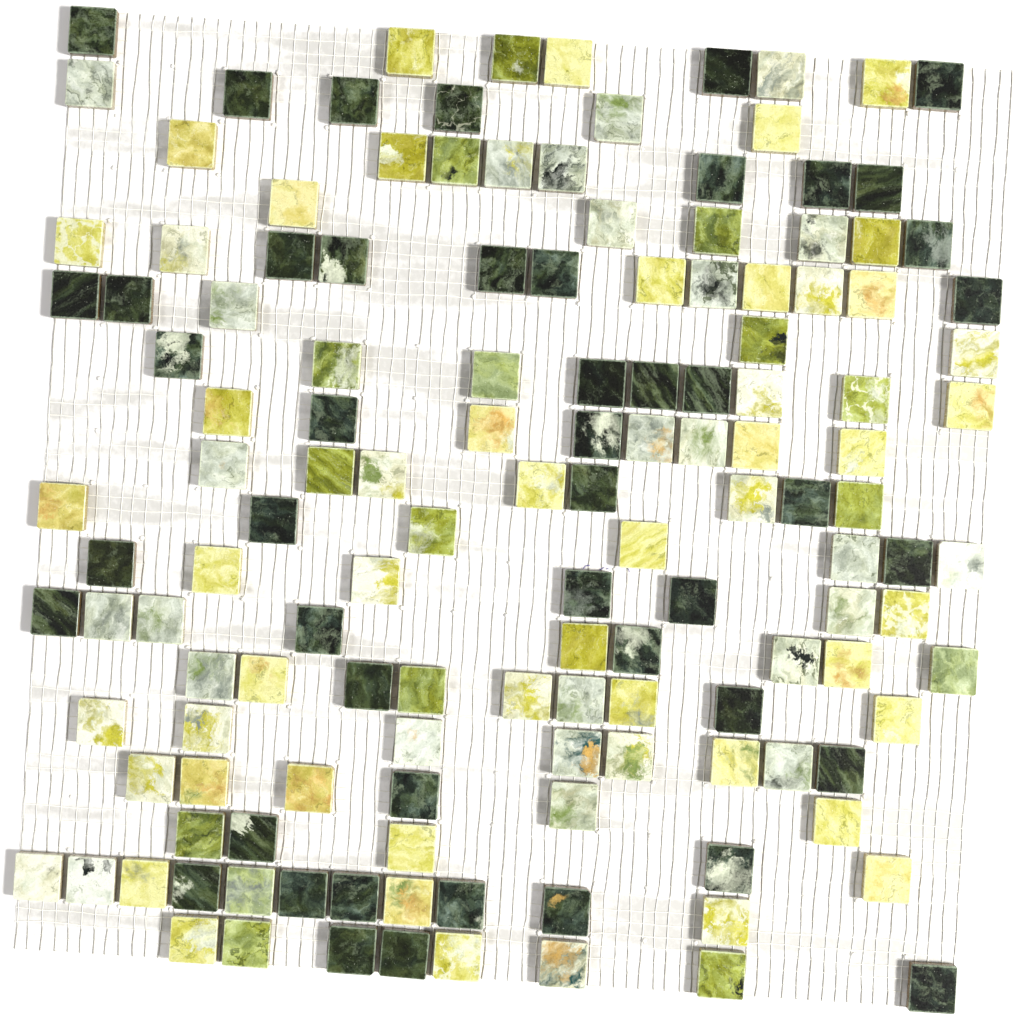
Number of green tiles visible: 16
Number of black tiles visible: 47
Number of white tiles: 40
